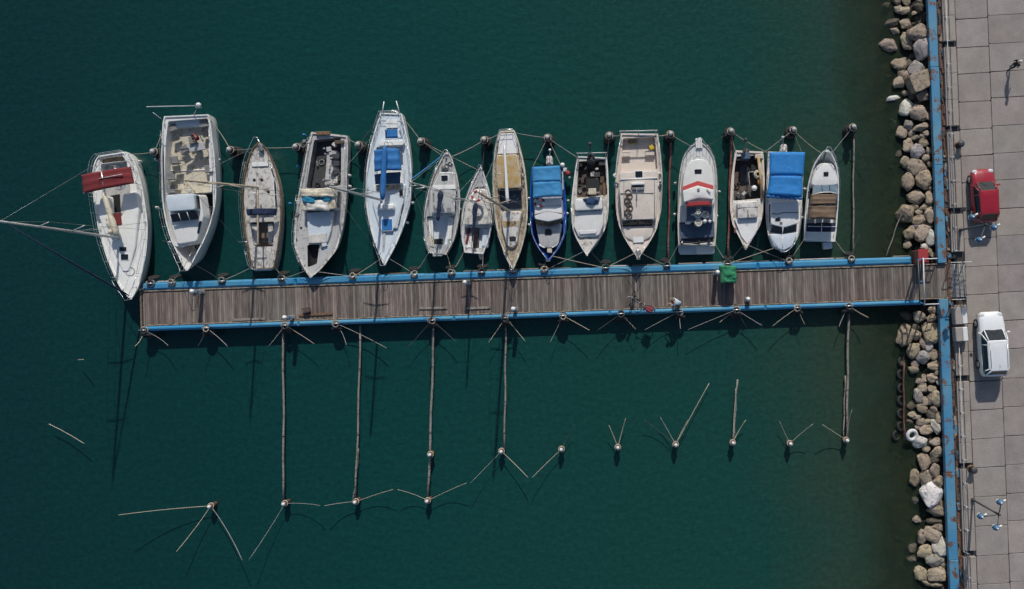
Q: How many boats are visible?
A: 15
